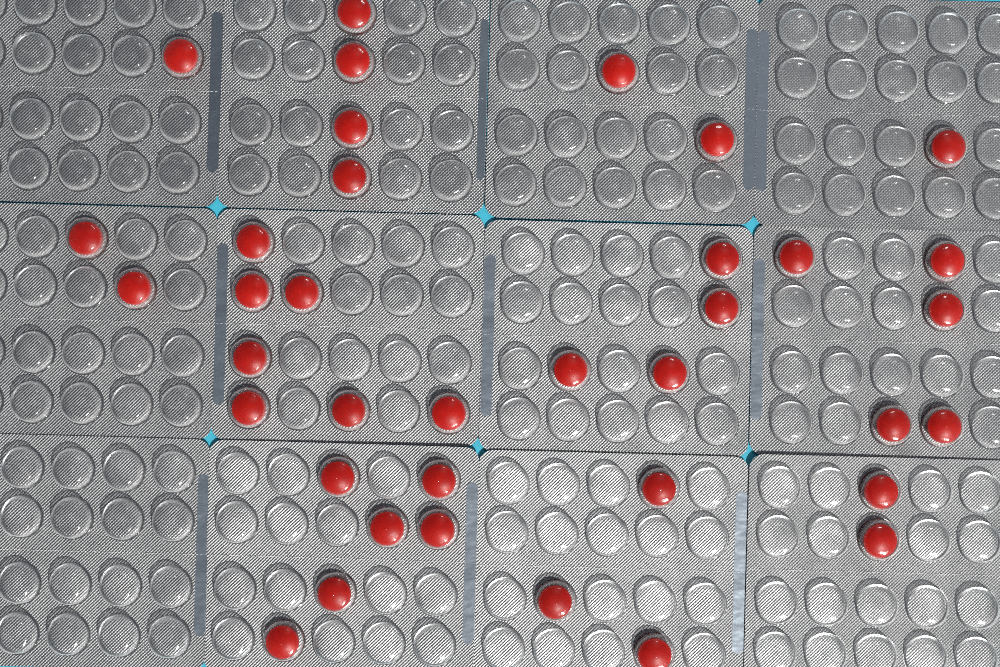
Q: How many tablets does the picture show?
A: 37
